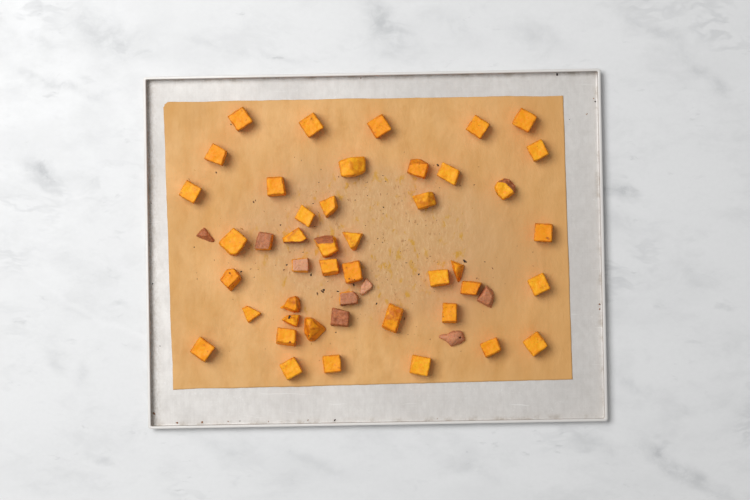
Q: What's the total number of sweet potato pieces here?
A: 49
